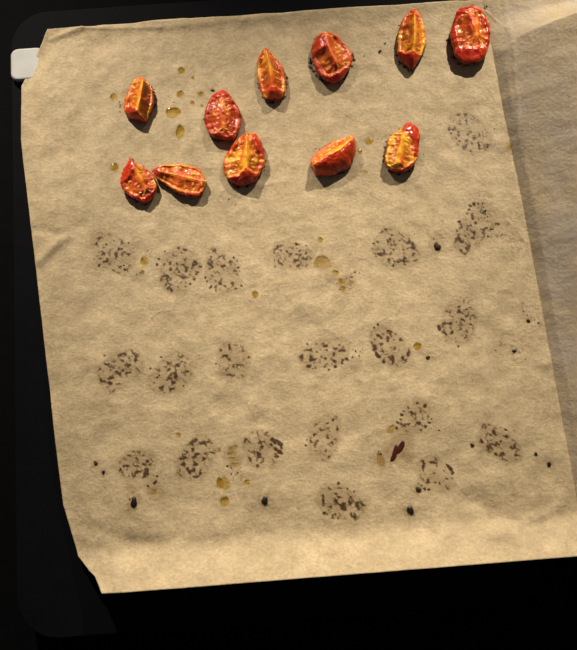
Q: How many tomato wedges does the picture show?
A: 11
